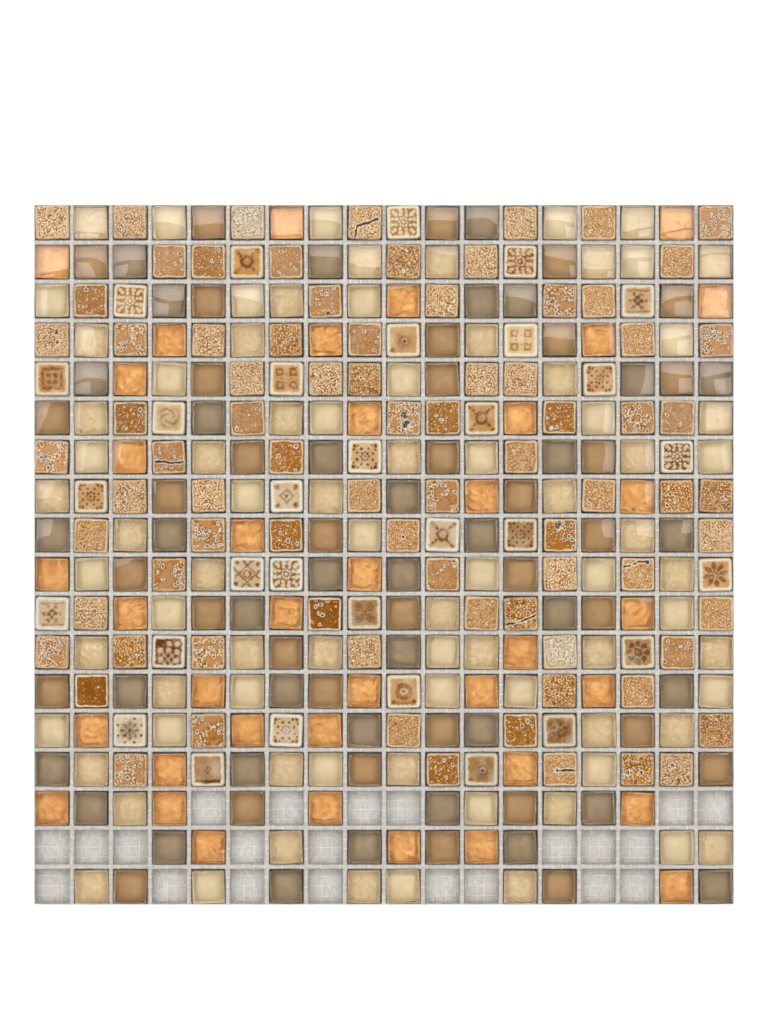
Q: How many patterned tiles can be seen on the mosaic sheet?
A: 112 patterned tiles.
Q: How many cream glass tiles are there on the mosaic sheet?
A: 79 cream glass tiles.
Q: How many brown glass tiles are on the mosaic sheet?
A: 73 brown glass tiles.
